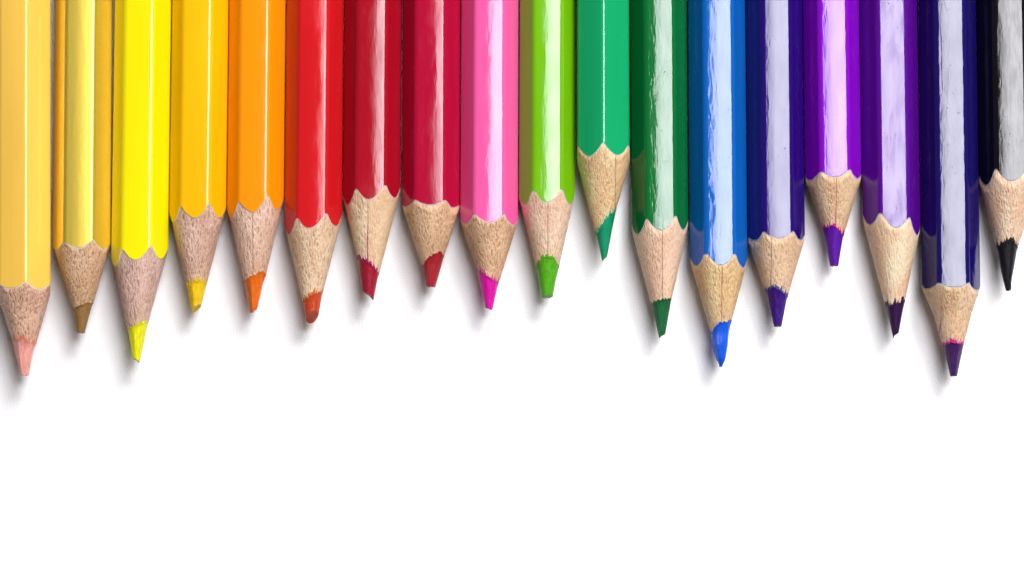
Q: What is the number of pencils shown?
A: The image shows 18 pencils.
